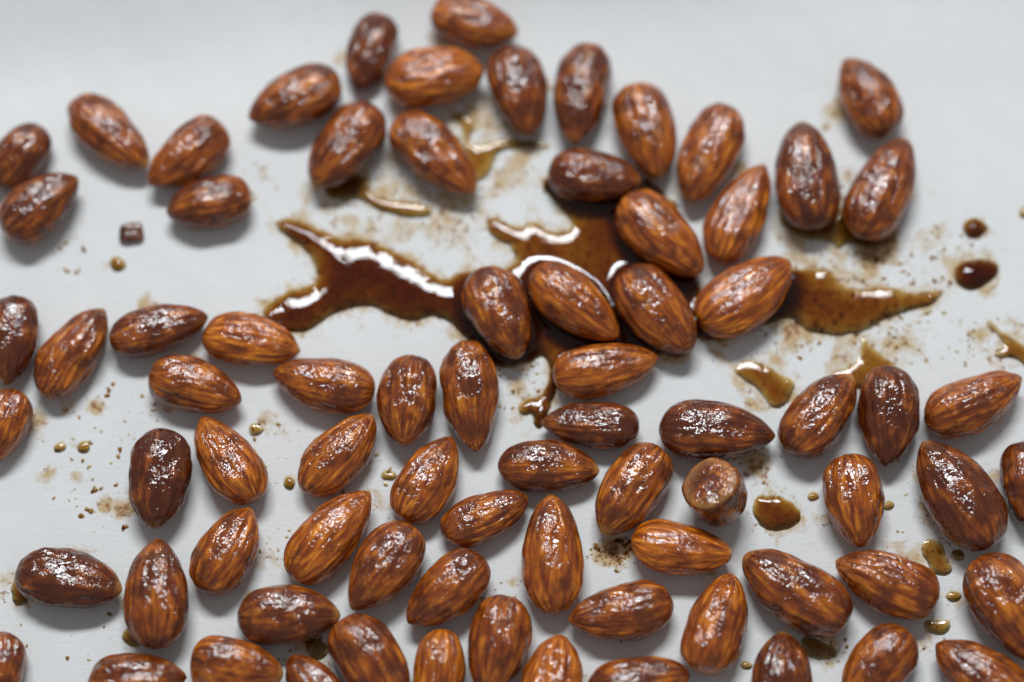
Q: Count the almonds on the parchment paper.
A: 77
